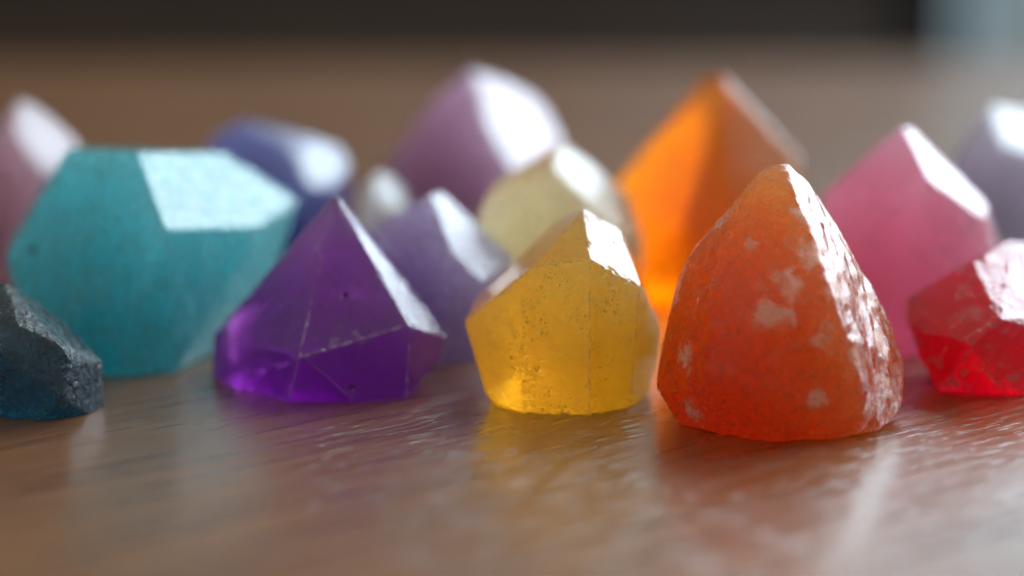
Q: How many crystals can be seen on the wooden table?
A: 15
